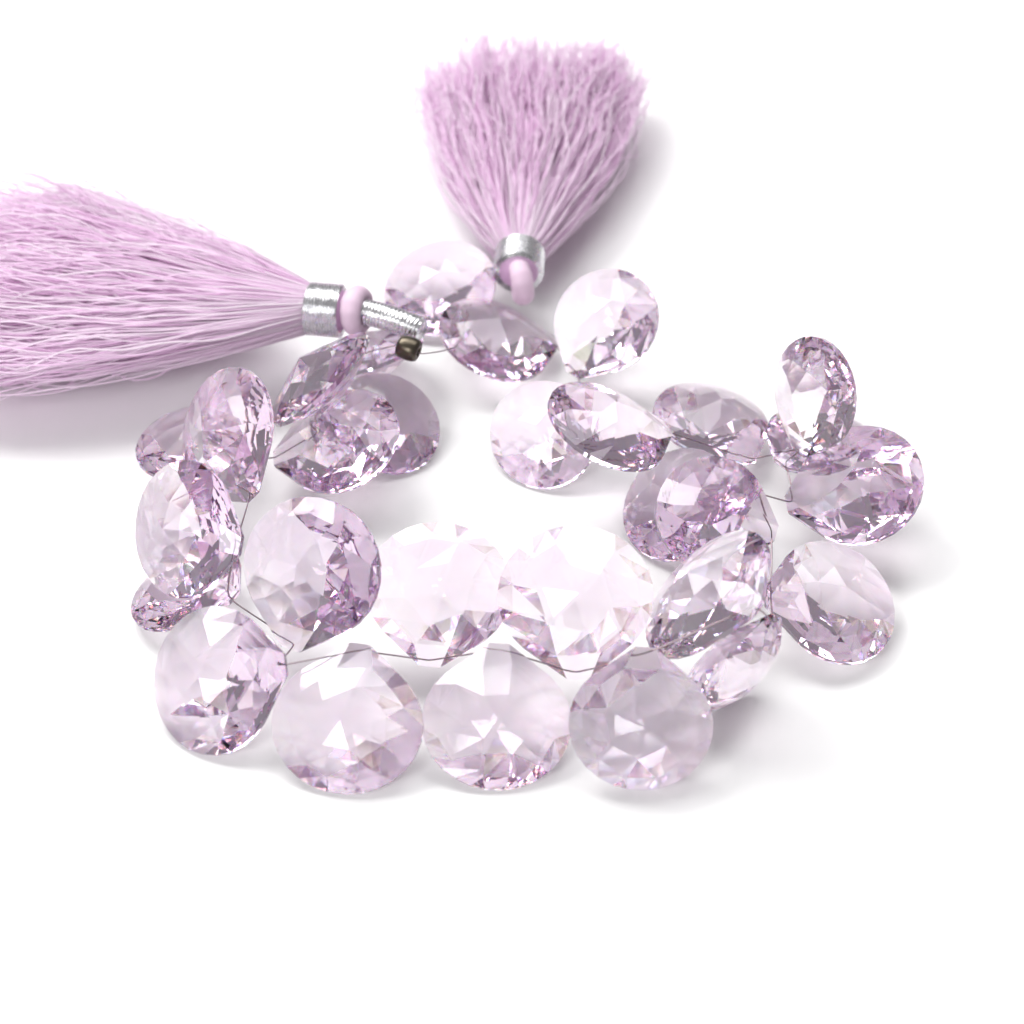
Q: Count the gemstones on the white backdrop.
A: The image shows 29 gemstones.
